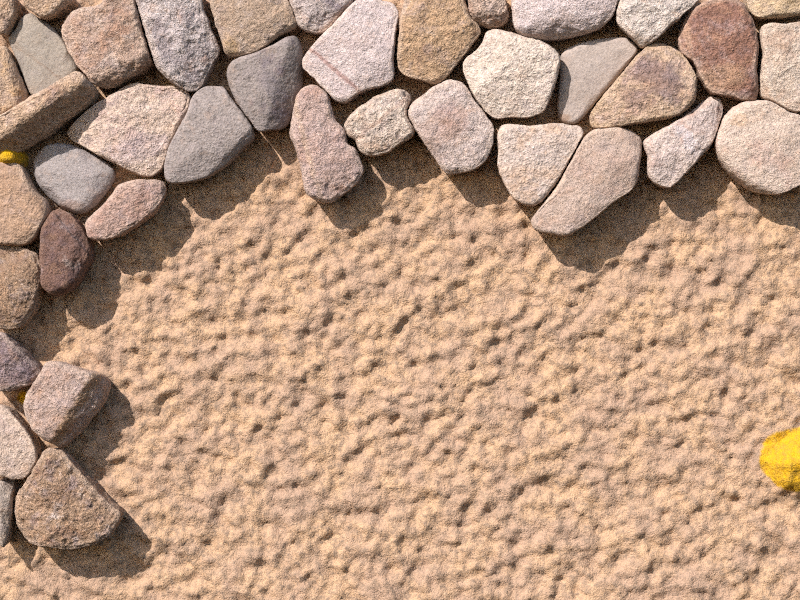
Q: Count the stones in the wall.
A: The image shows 40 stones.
